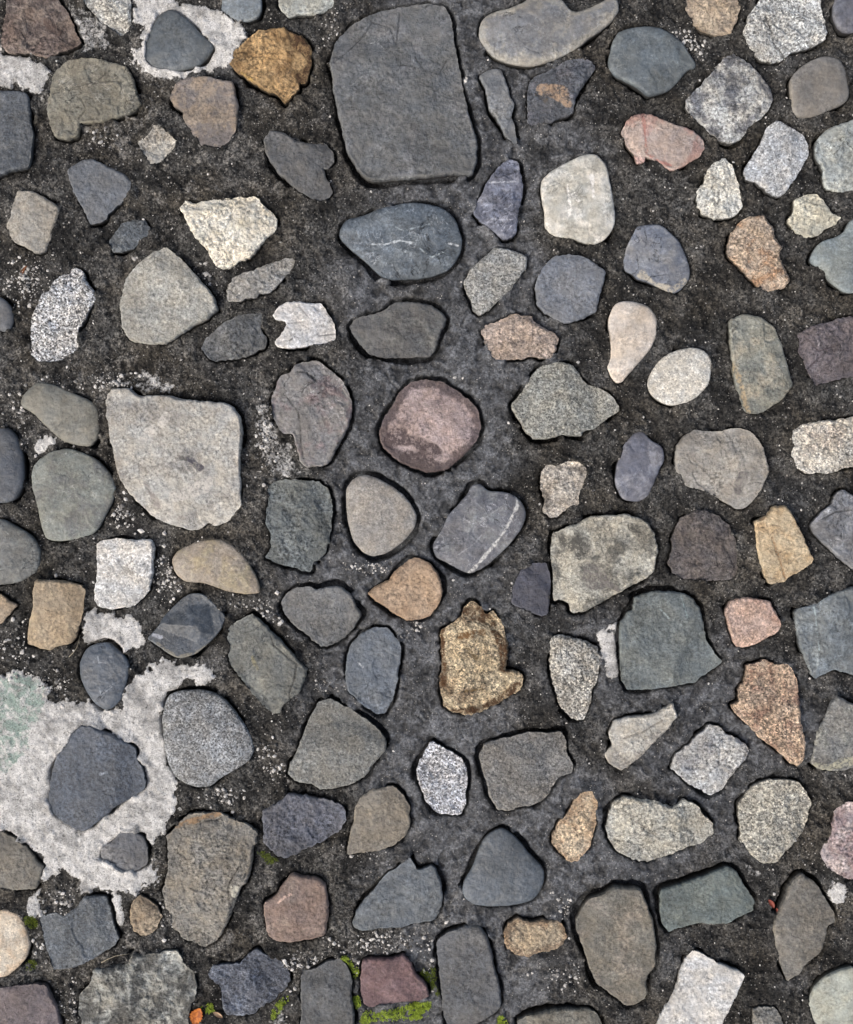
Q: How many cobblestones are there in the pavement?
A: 123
